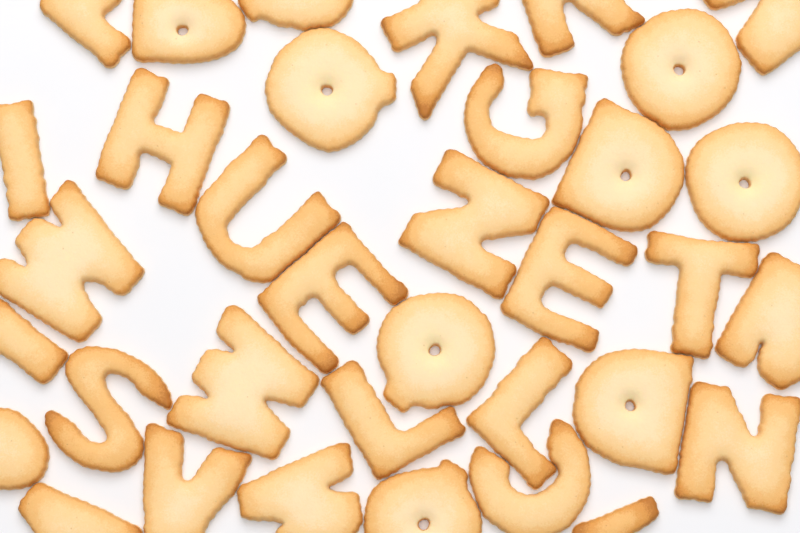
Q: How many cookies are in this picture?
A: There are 35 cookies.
